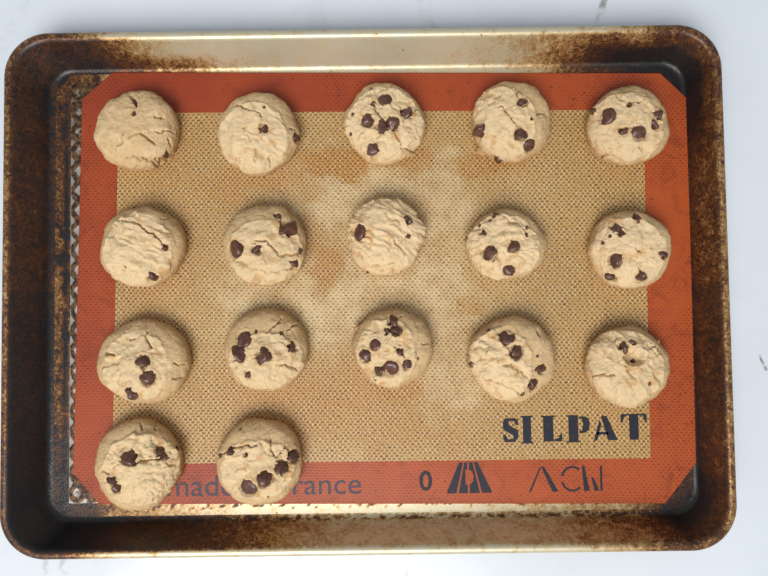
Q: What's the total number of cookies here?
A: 17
